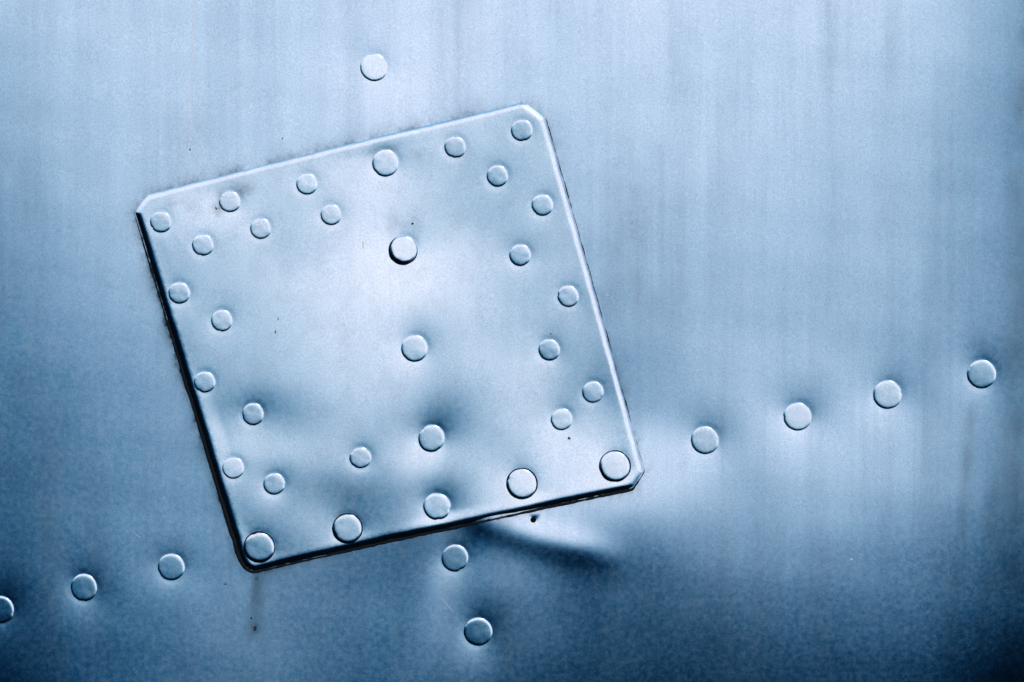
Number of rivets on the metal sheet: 41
